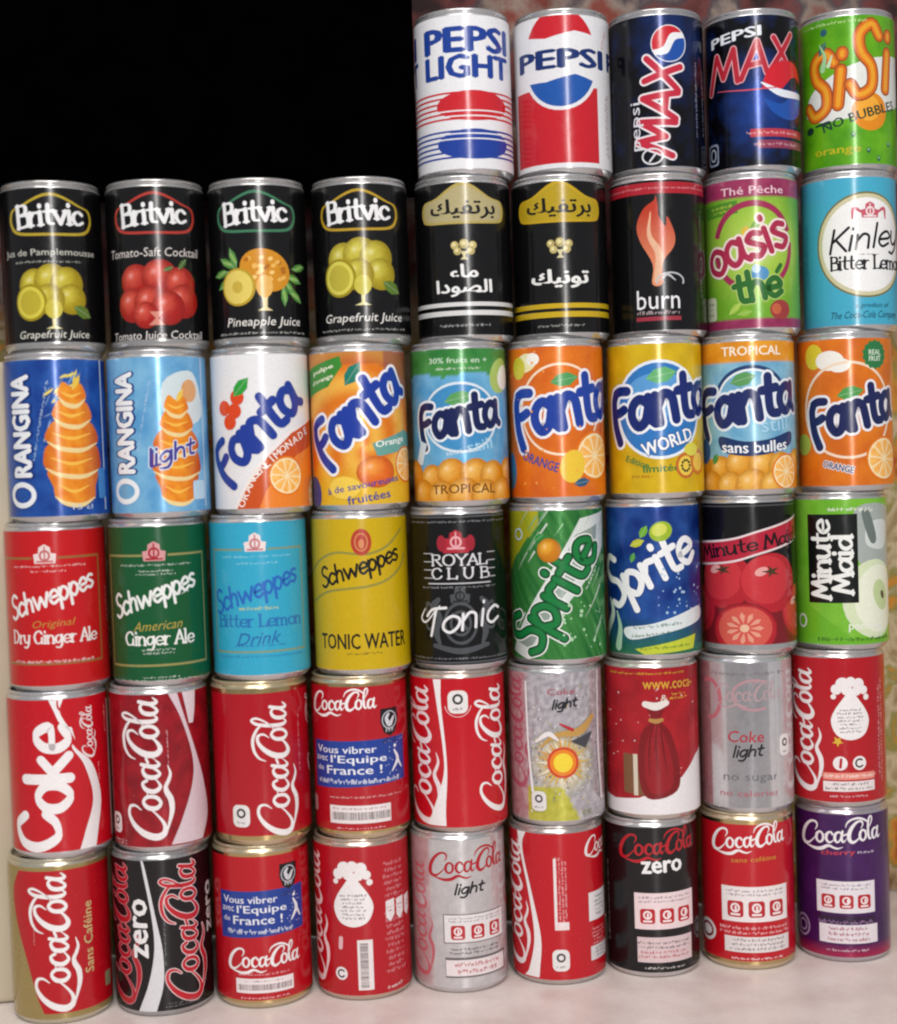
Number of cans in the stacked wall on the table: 50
